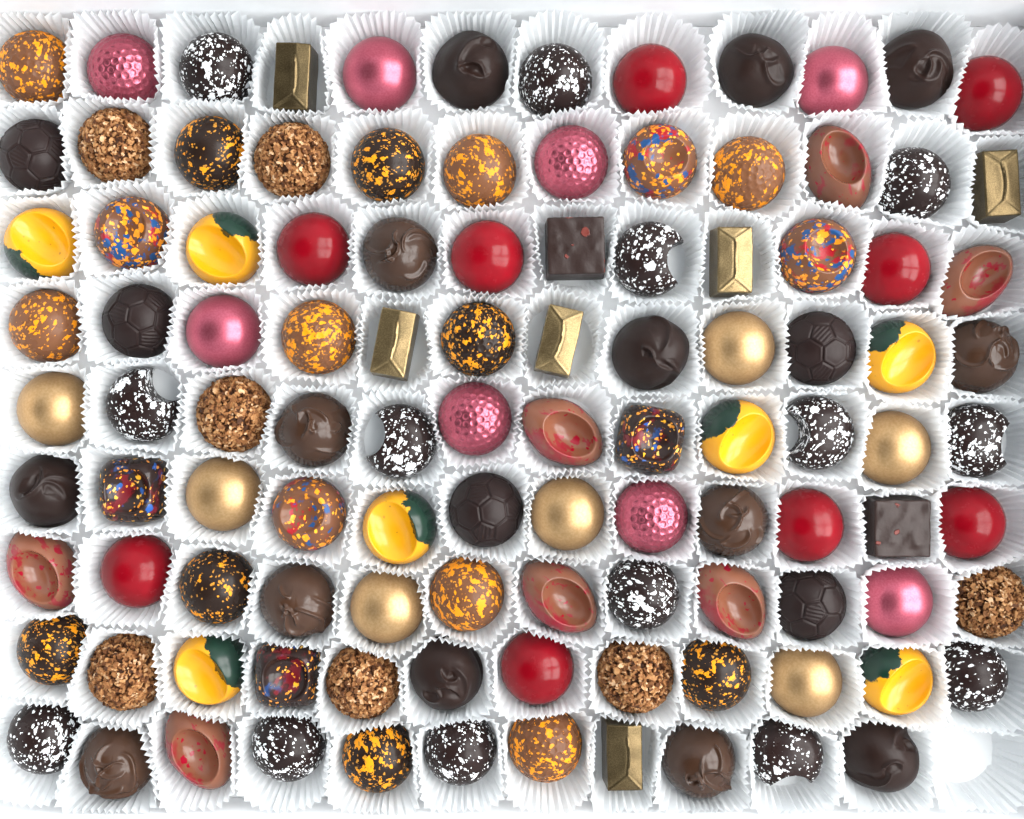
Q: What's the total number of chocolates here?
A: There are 107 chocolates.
